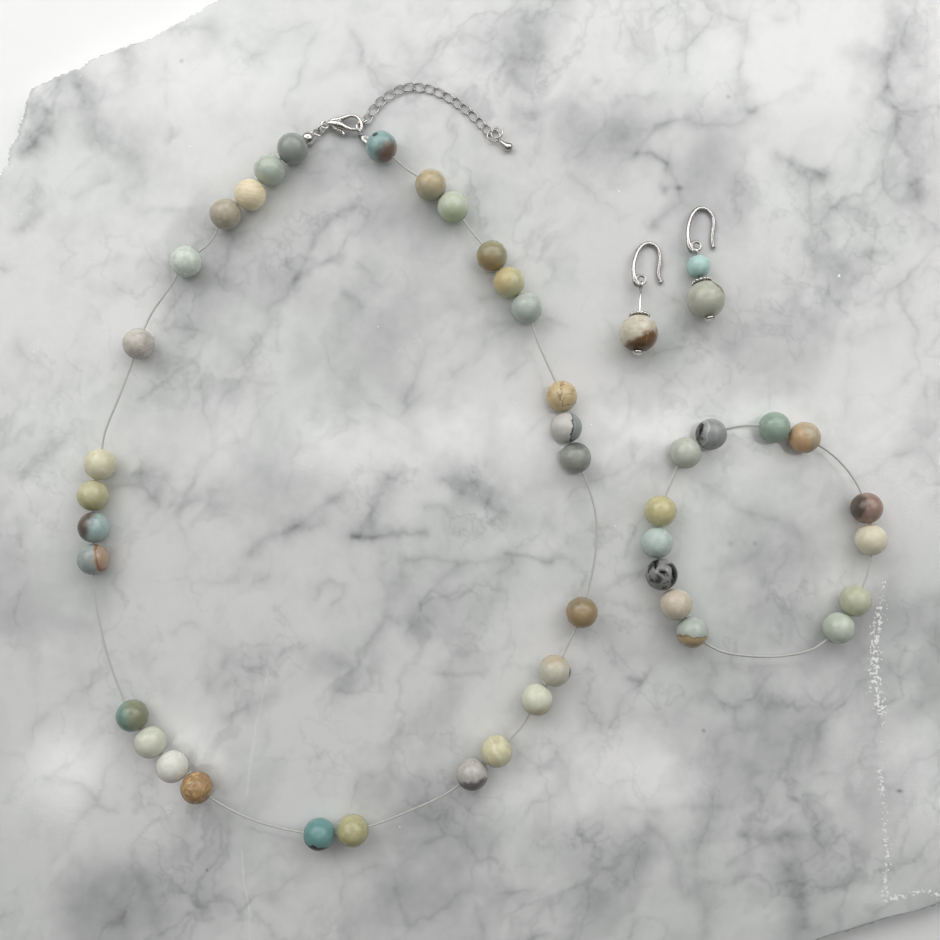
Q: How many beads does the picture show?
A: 46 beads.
